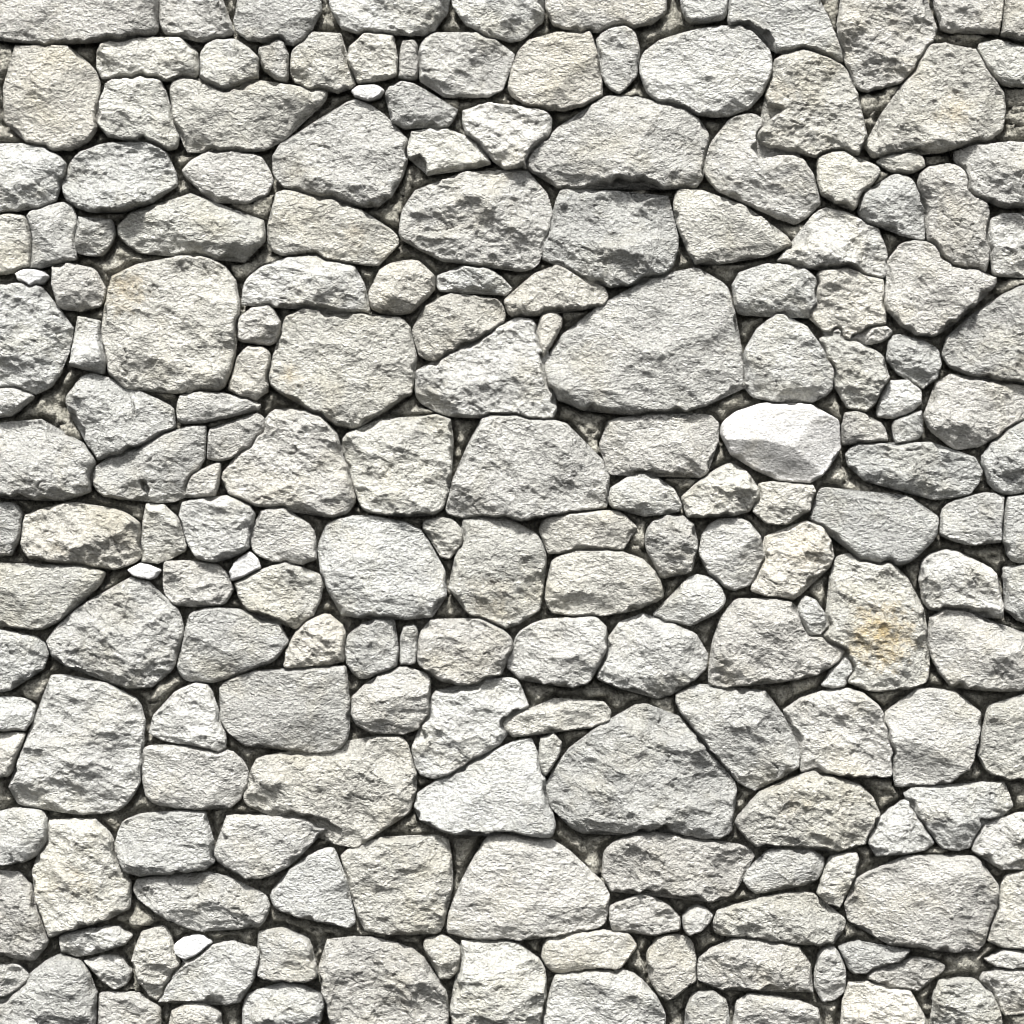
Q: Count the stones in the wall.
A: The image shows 200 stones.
